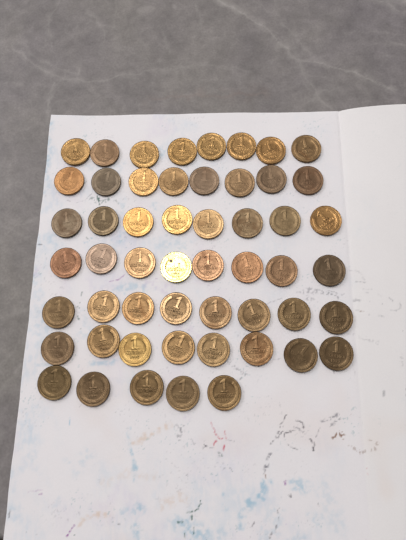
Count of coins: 53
